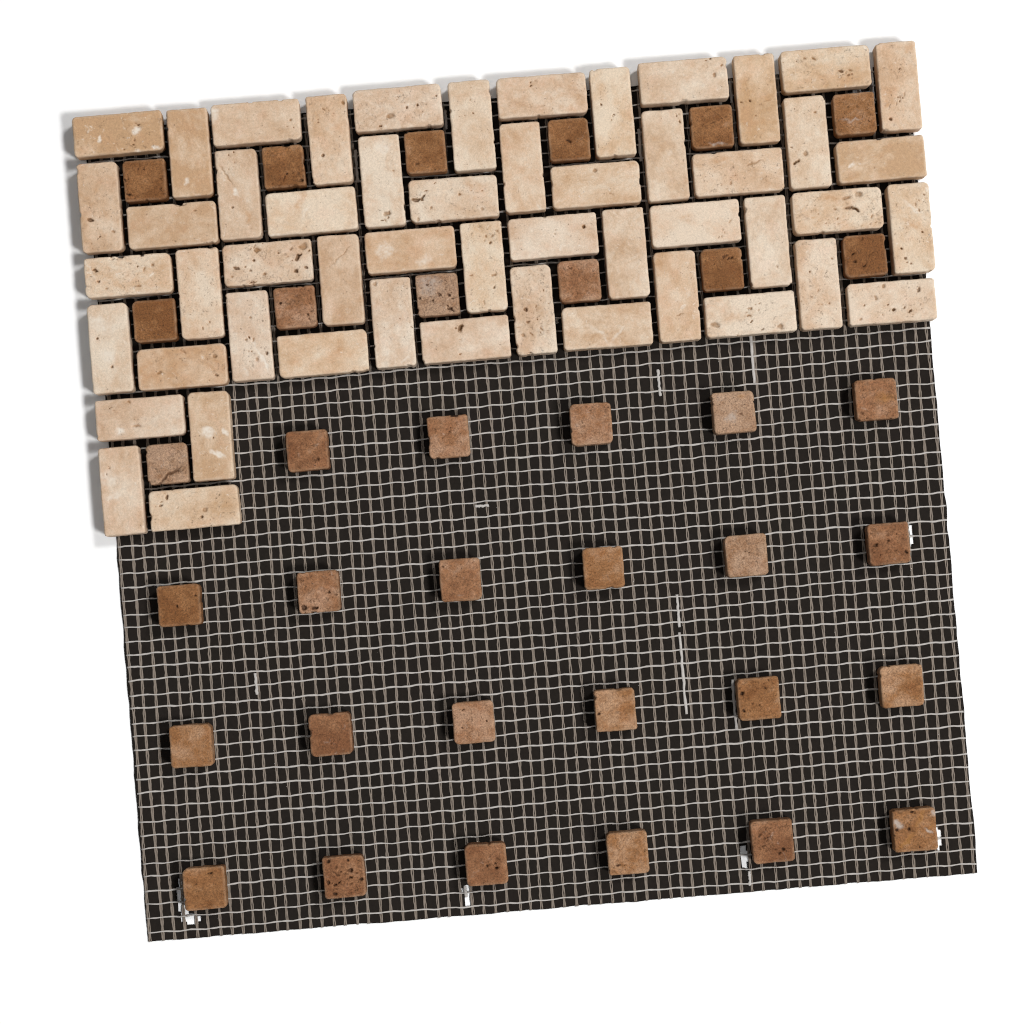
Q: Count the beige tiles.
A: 52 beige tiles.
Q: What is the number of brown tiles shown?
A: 36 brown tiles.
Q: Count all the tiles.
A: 88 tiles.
